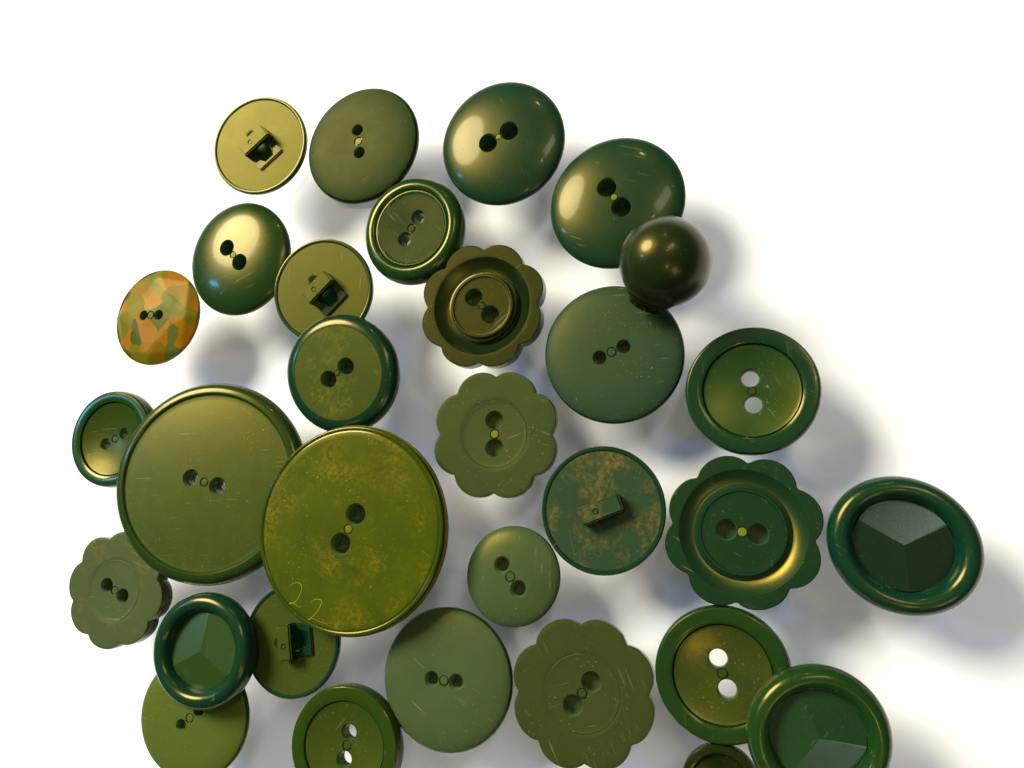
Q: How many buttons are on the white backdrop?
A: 31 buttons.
